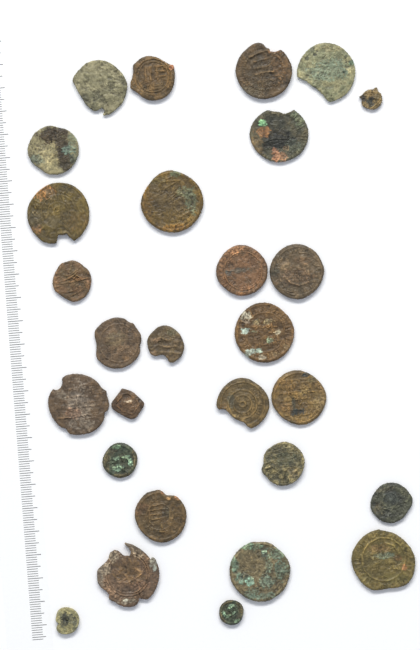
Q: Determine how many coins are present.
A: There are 28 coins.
